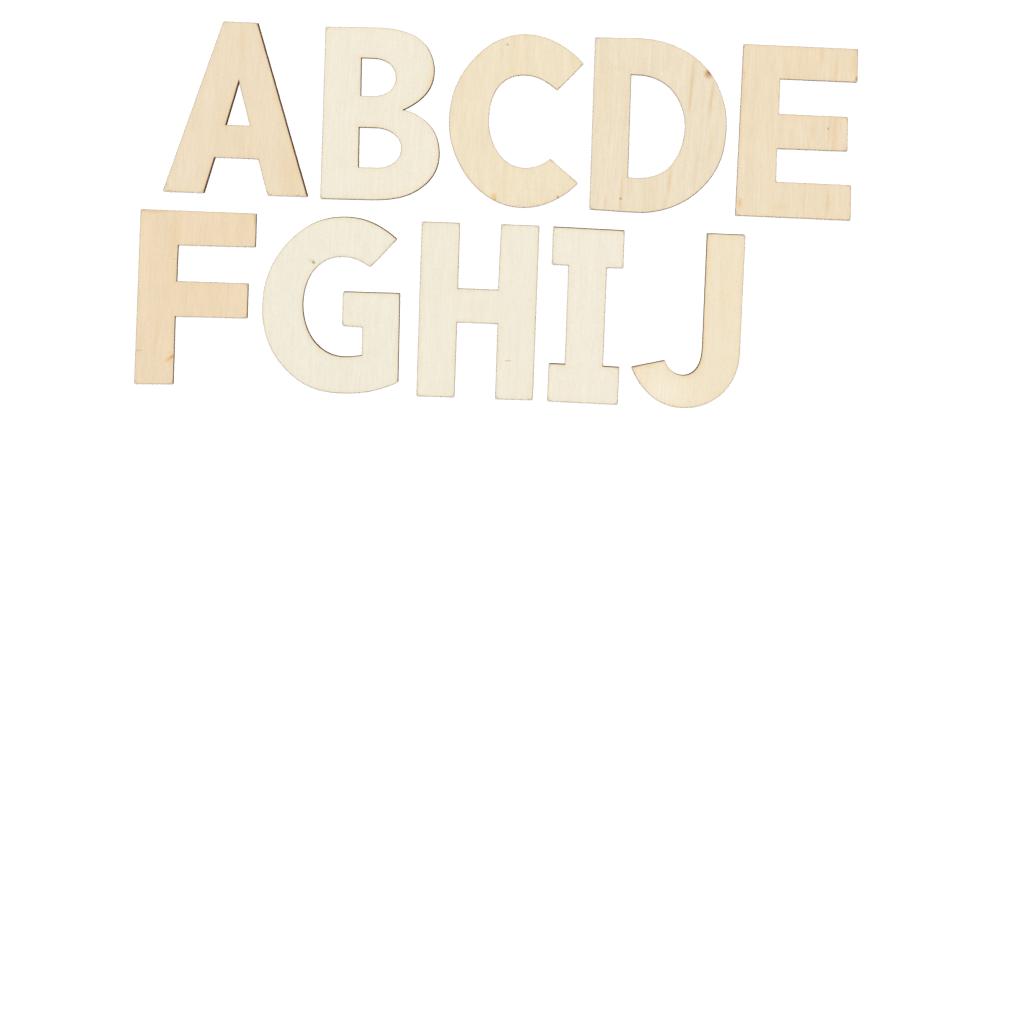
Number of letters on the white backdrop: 10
